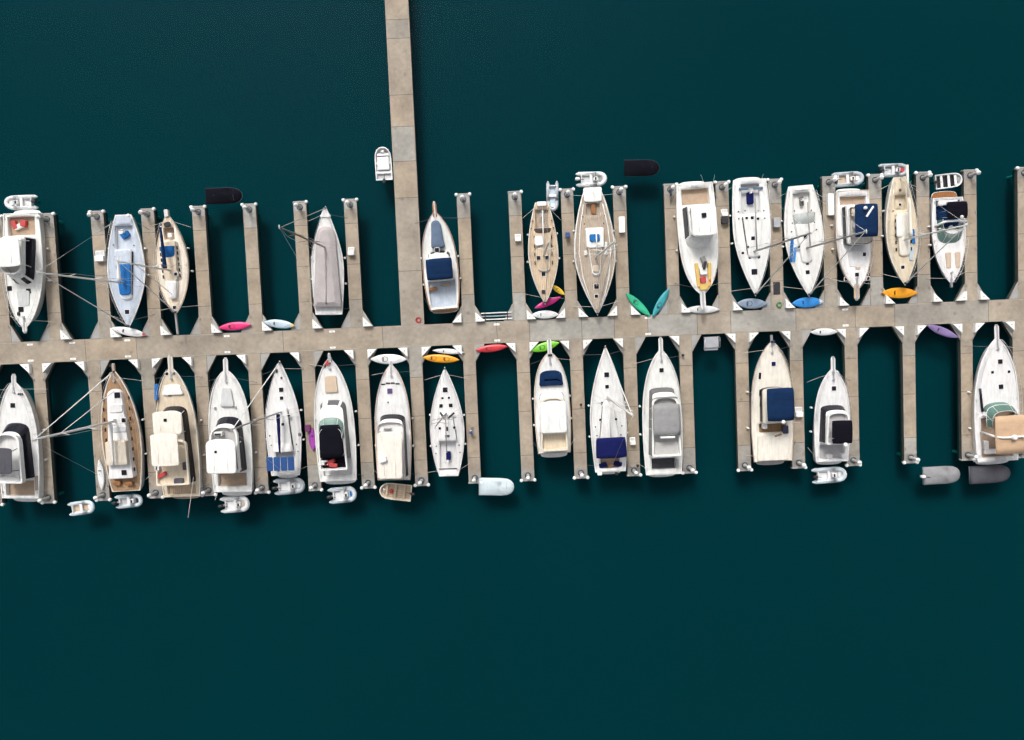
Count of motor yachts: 15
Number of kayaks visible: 21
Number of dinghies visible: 19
